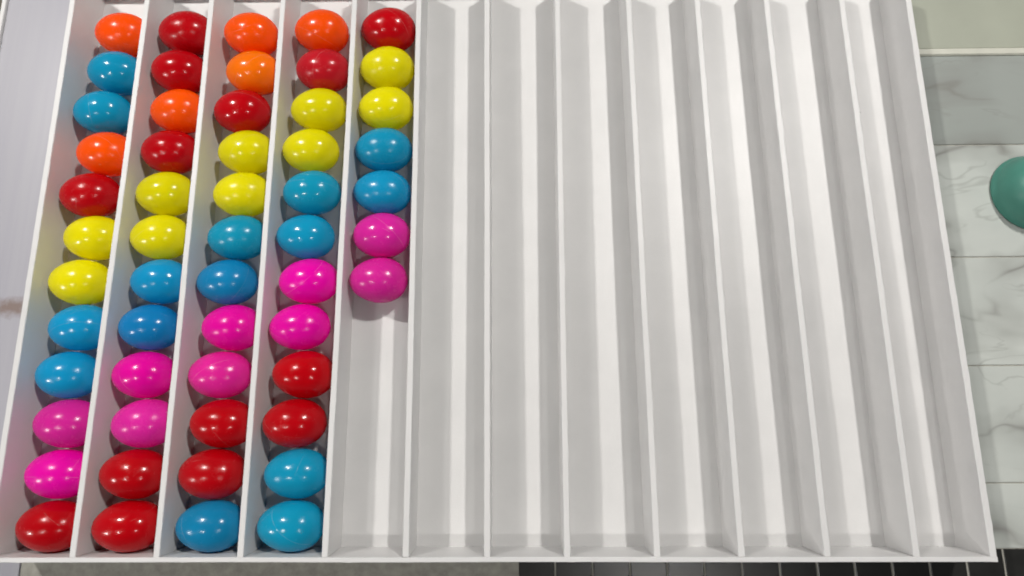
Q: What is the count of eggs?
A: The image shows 55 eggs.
